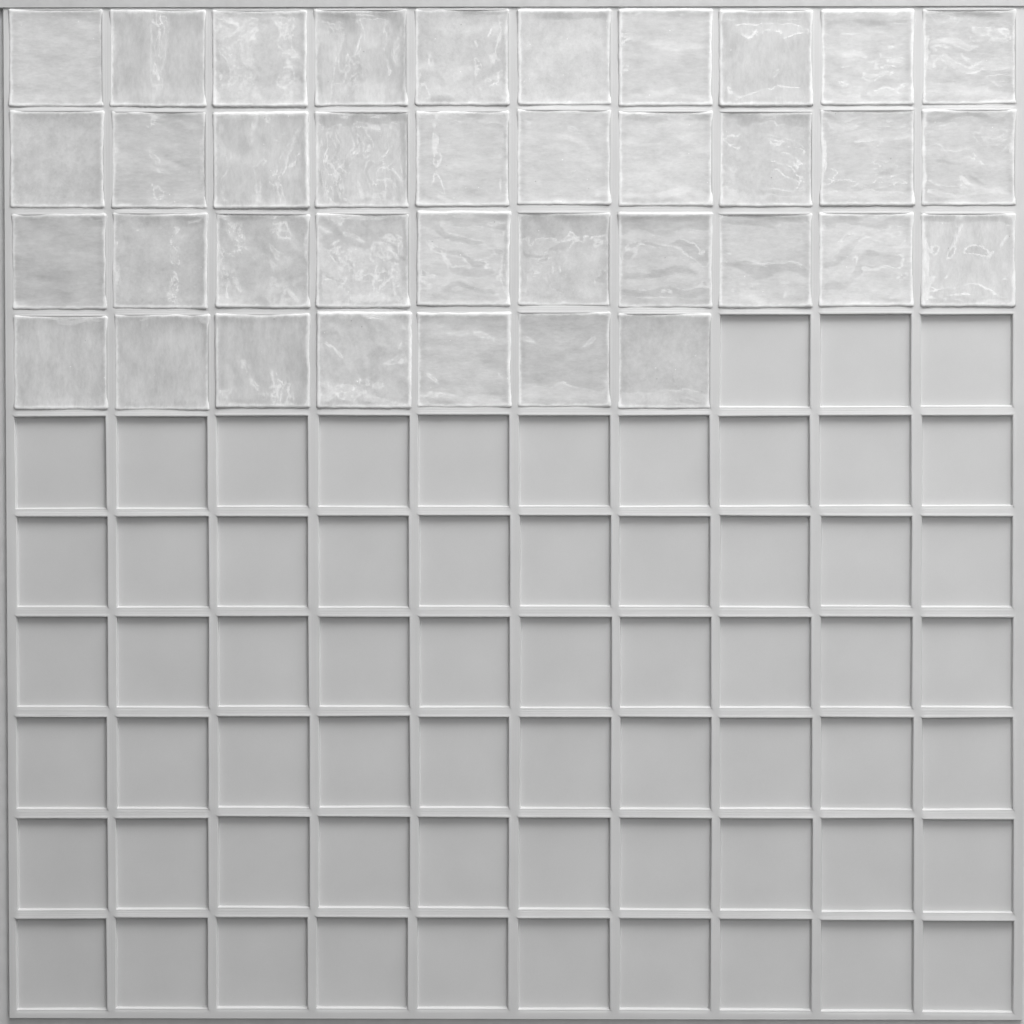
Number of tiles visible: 37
